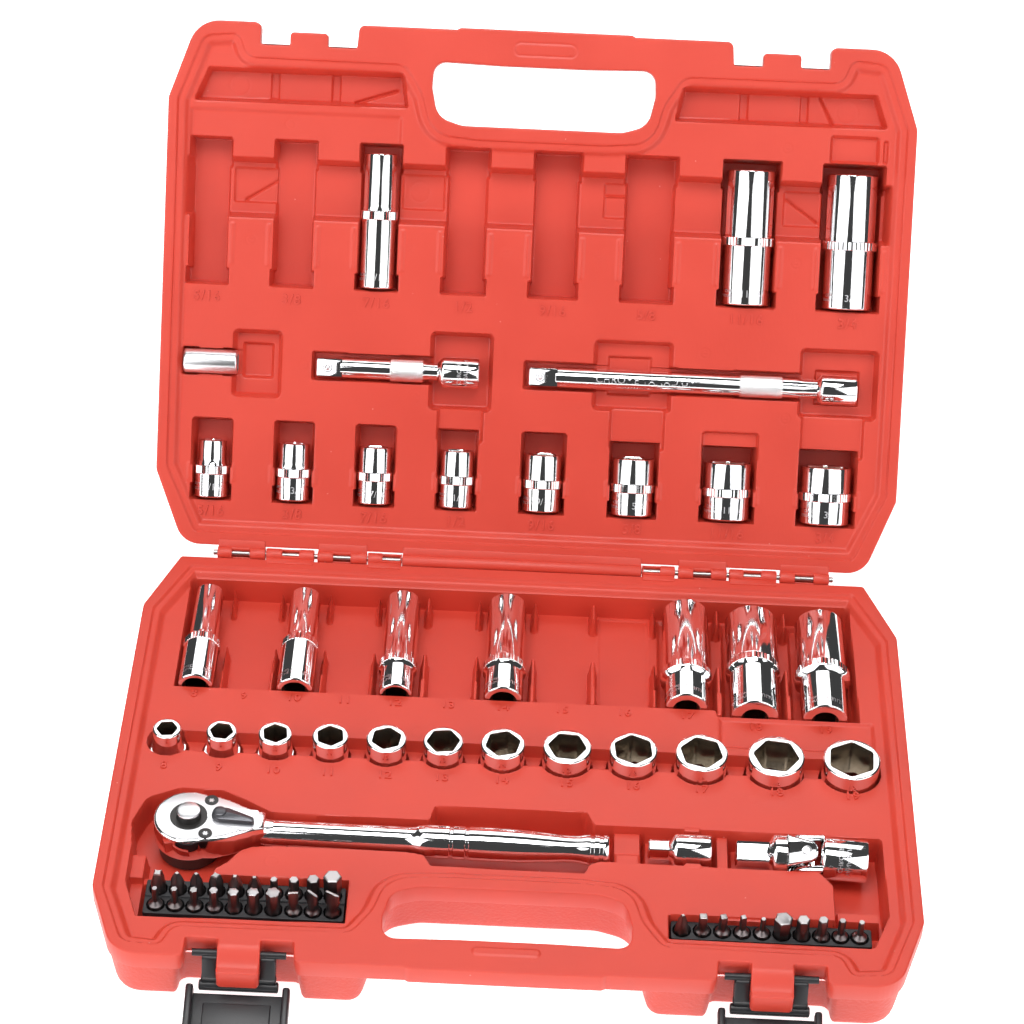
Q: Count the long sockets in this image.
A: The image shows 10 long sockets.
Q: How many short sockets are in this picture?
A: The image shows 20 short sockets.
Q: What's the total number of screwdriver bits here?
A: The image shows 30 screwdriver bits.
